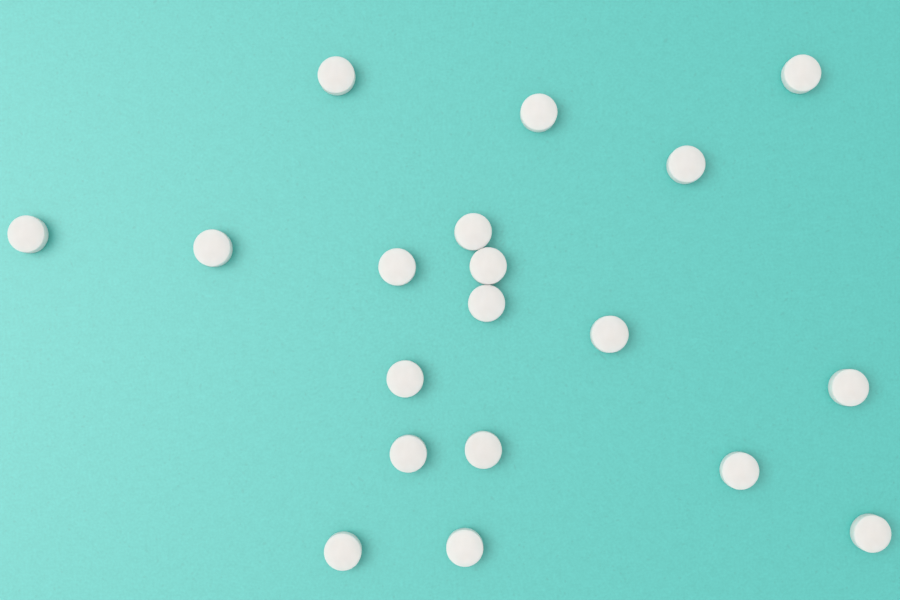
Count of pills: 19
